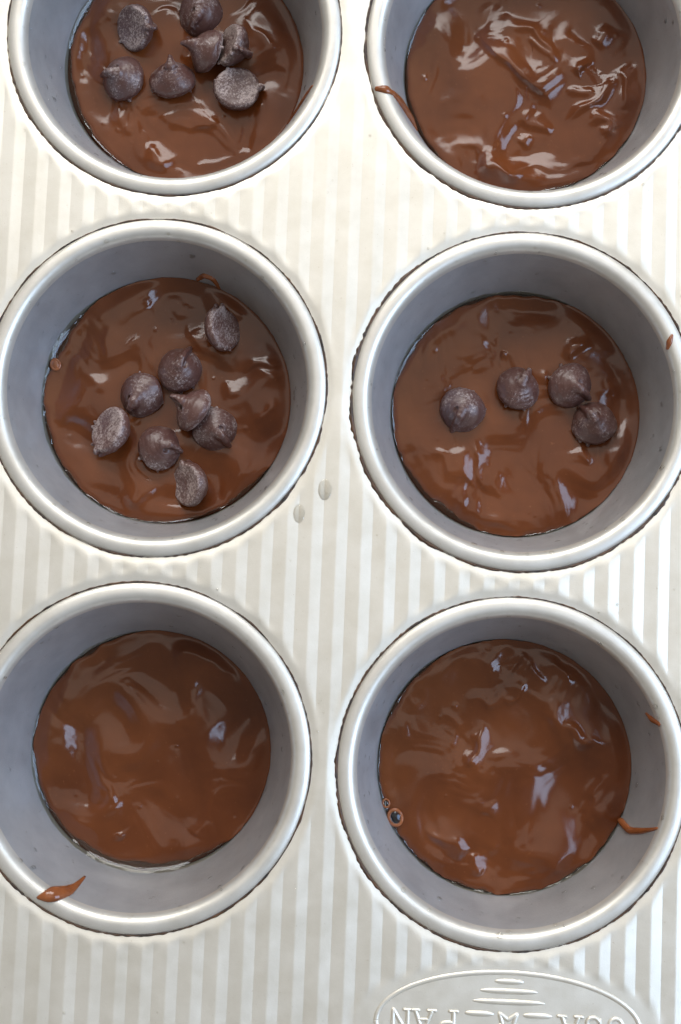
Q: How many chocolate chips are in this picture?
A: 19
